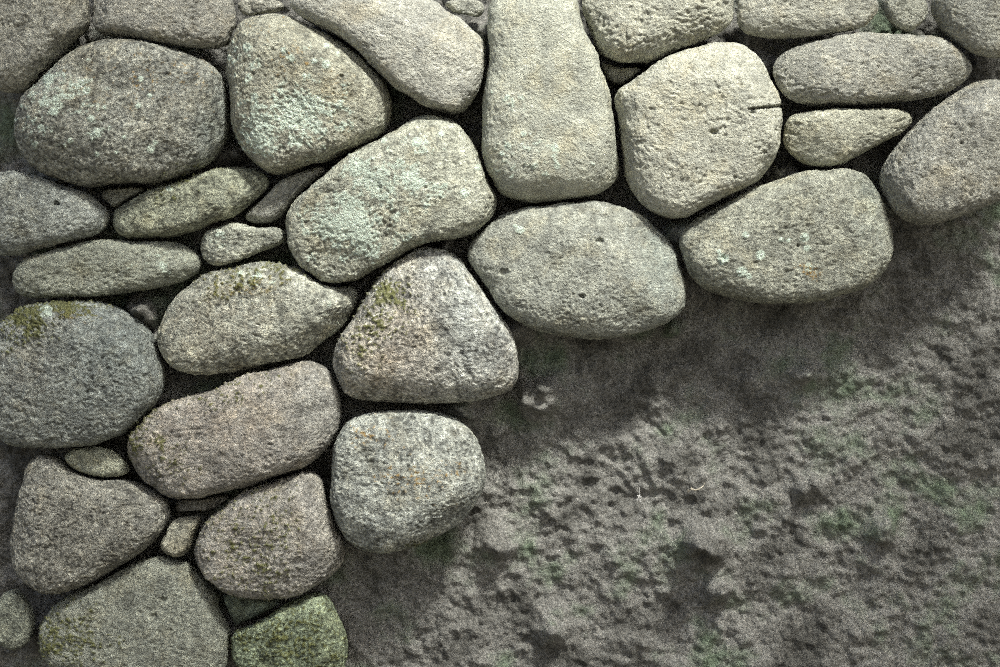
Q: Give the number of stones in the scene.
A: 40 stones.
